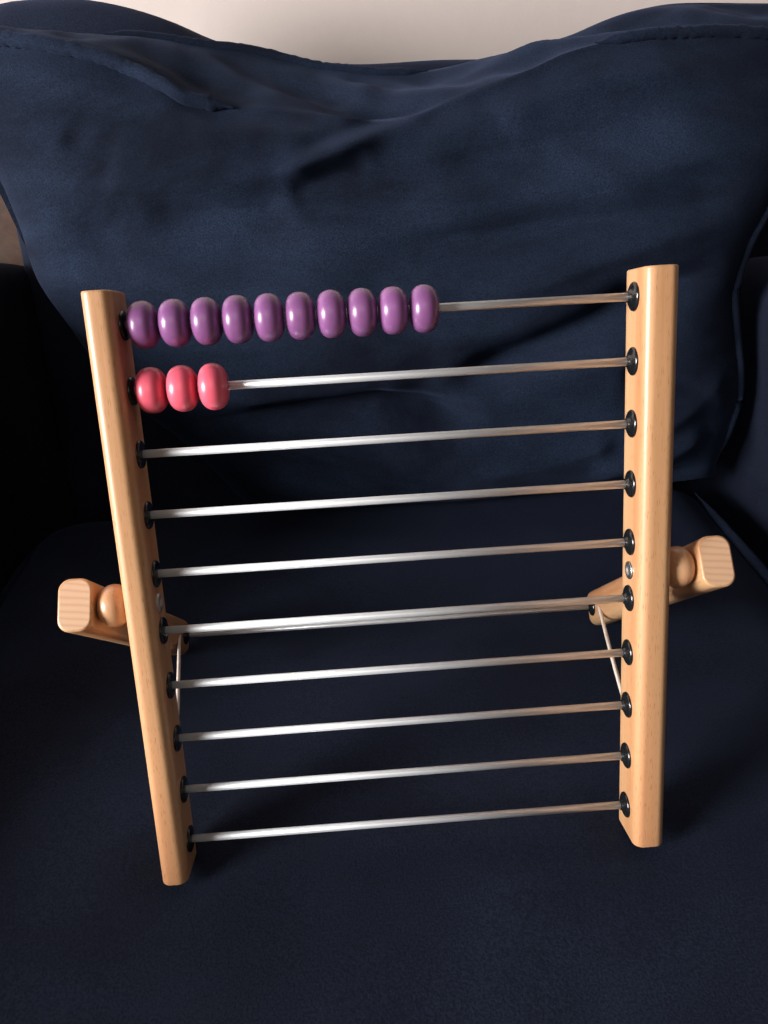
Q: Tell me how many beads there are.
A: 13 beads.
